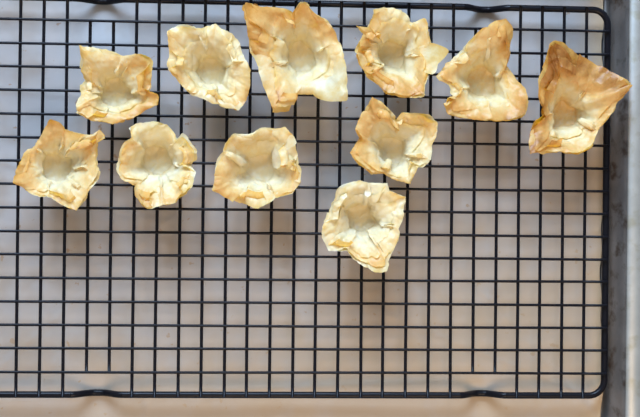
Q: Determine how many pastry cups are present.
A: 11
